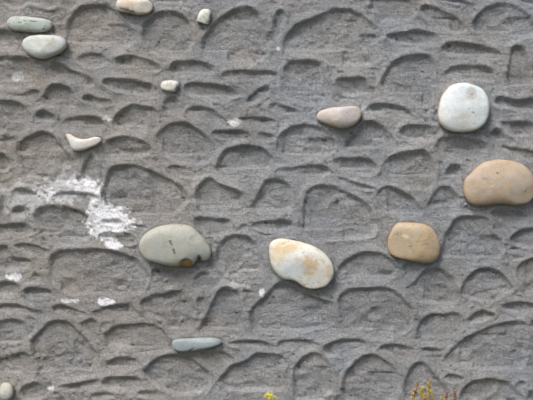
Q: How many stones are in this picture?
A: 14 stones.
